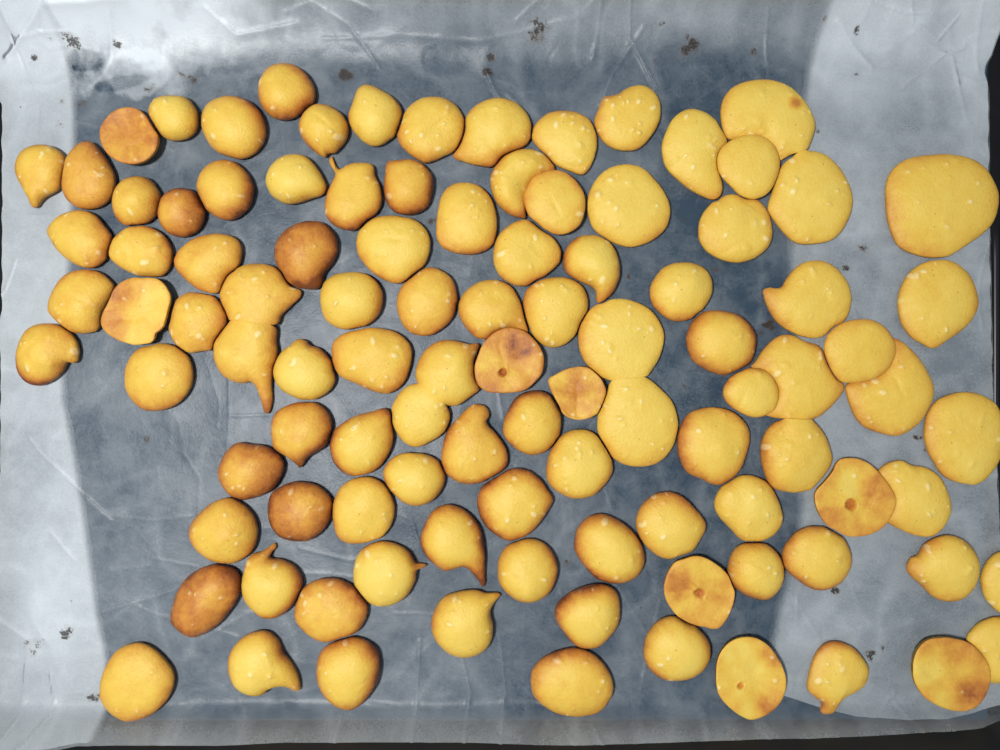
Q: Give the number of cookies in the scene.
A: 103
